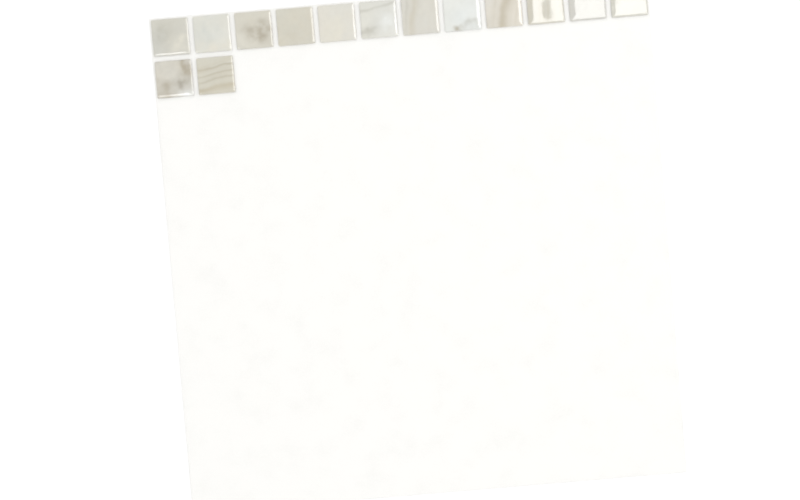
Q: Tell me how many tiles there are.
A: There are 14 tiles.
